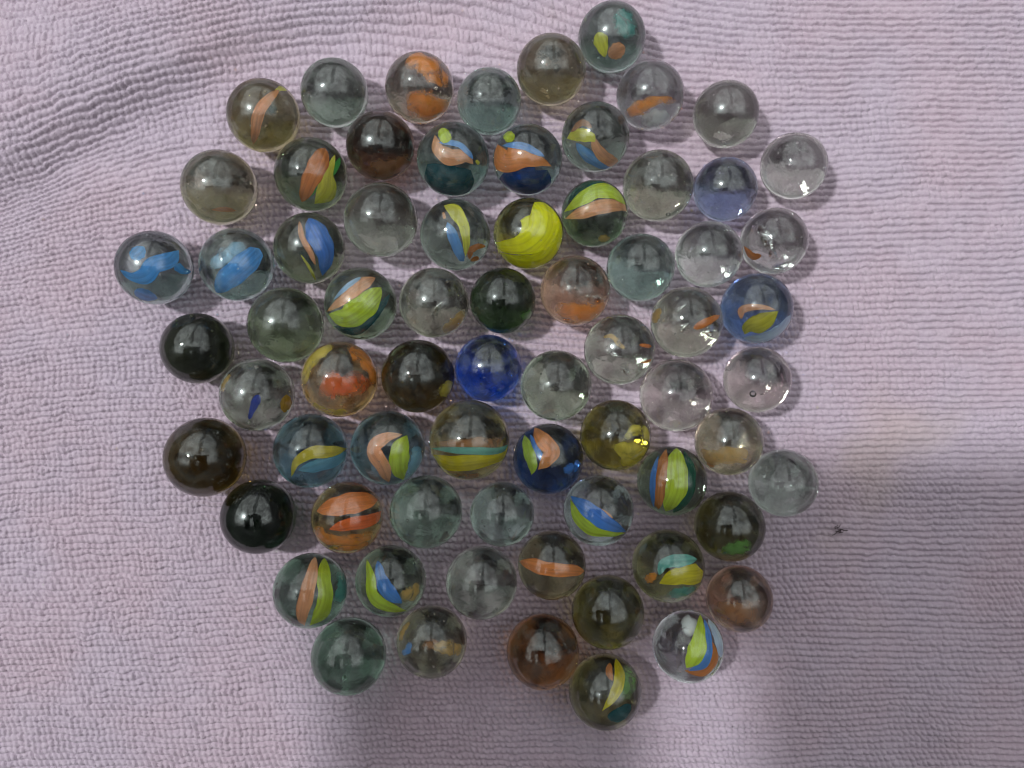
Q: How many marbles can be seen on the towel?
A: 70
